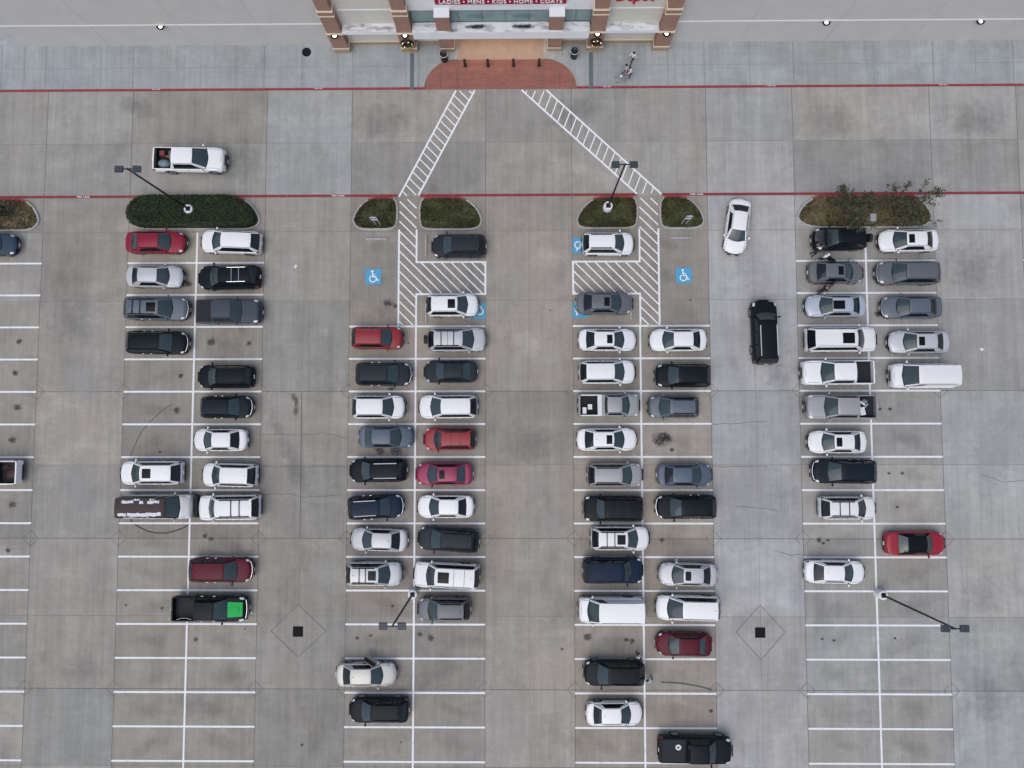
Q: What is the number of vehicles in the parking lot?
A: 80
